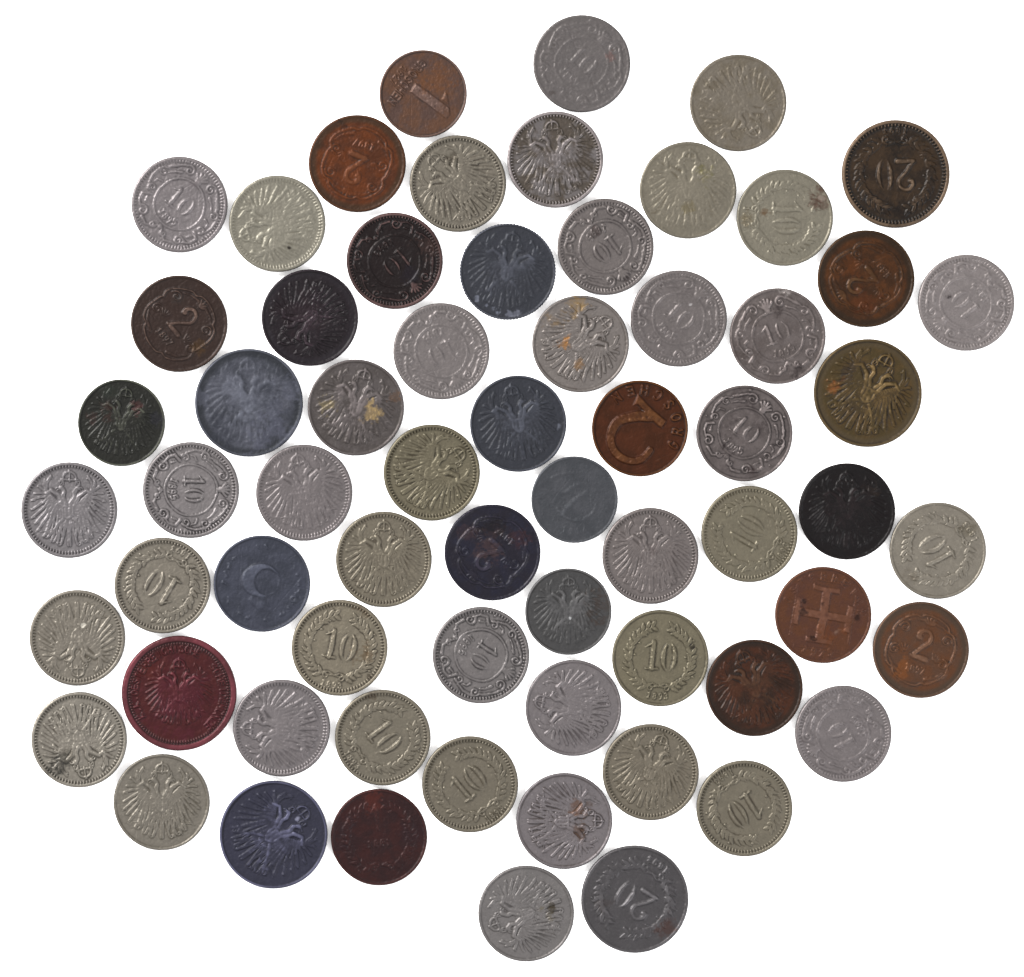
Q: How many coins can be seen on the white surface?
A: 65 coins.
